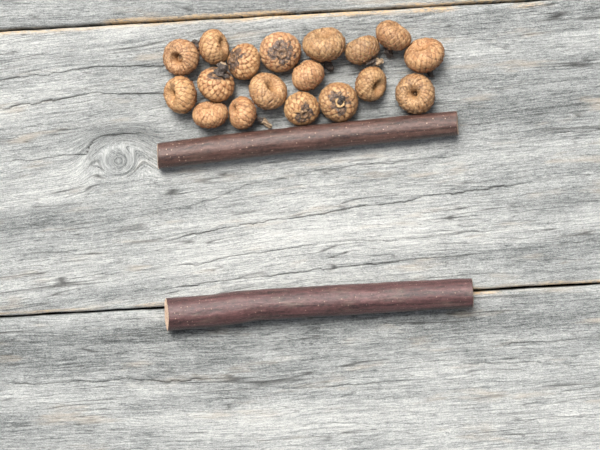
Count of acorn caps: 18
